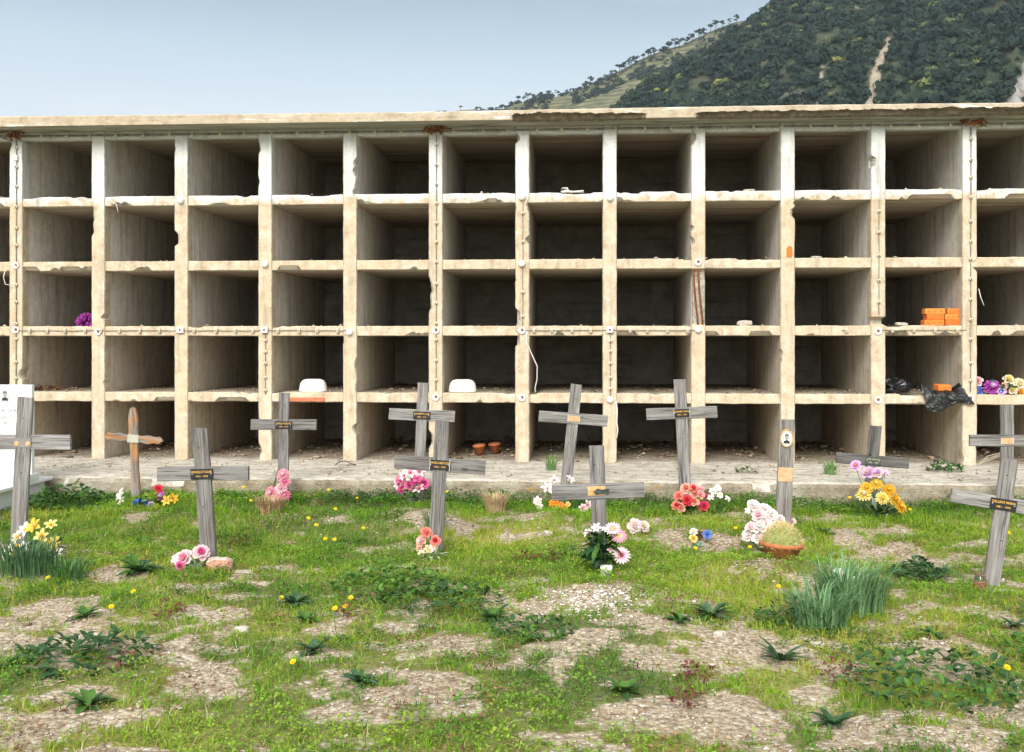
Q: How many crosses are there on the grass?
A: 12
